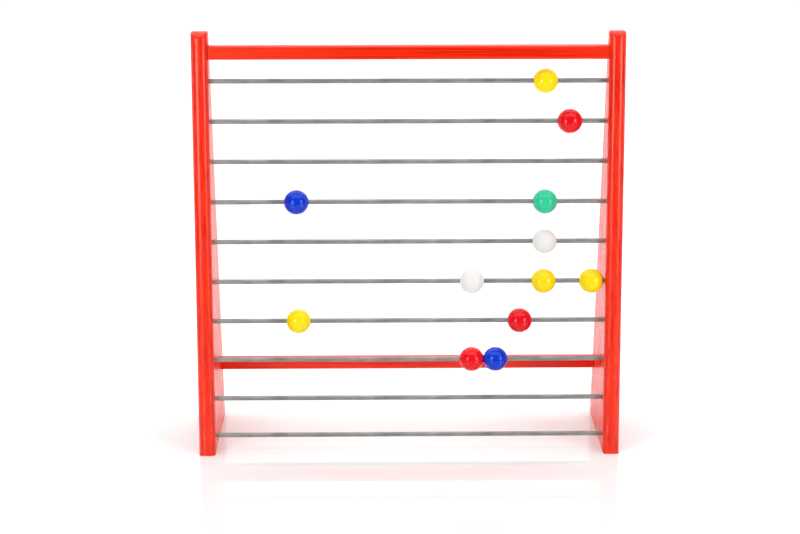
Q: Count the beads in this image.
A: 12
